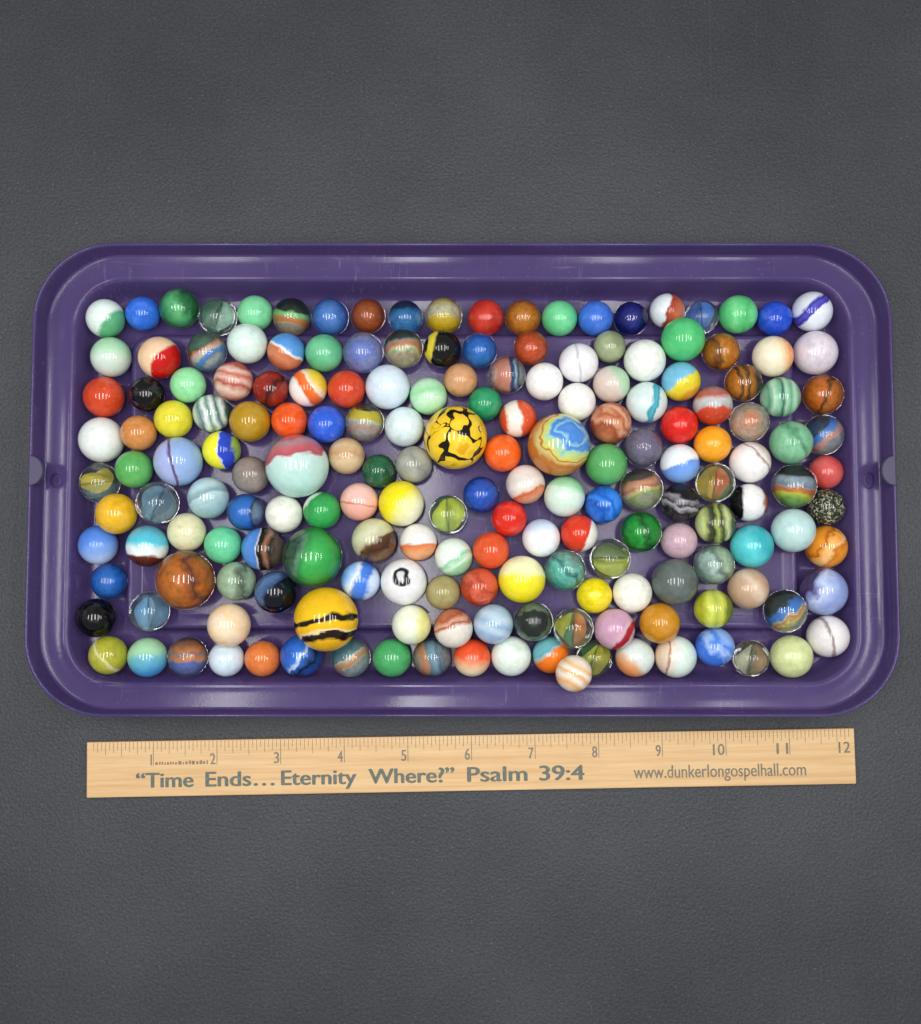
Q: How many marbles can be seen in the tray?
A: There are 180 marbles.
